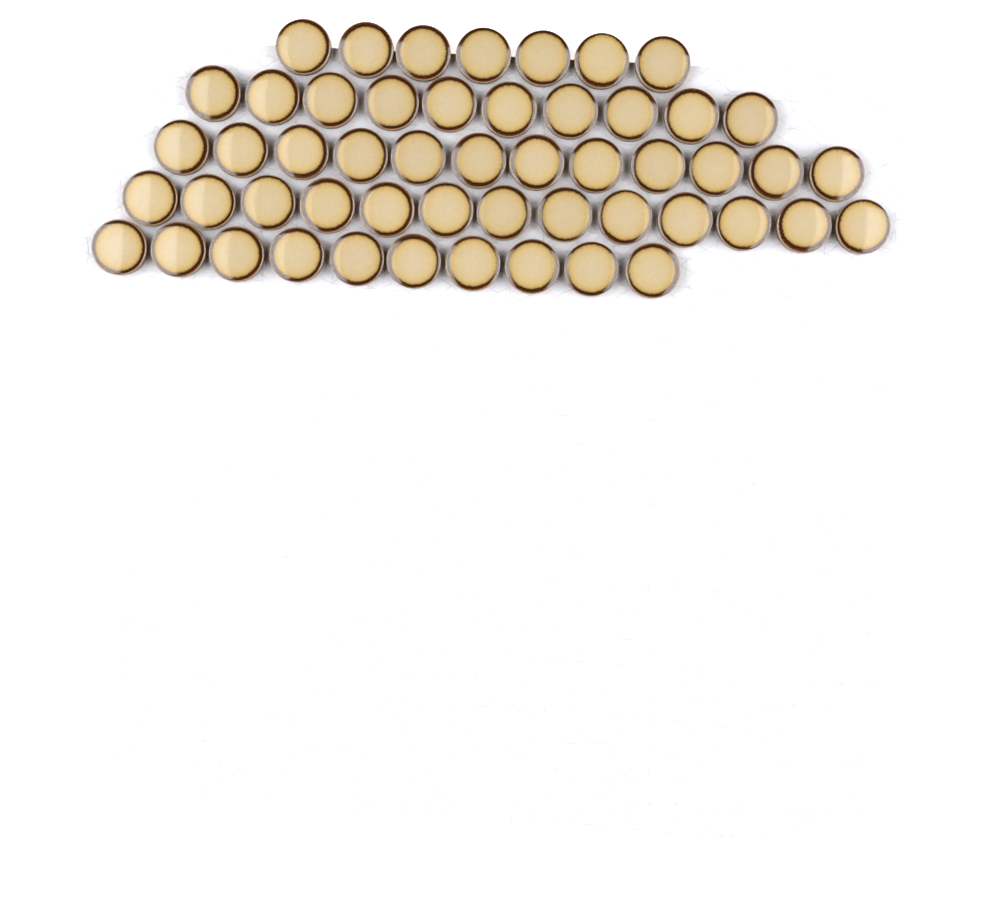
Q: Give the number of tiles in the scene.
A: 52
